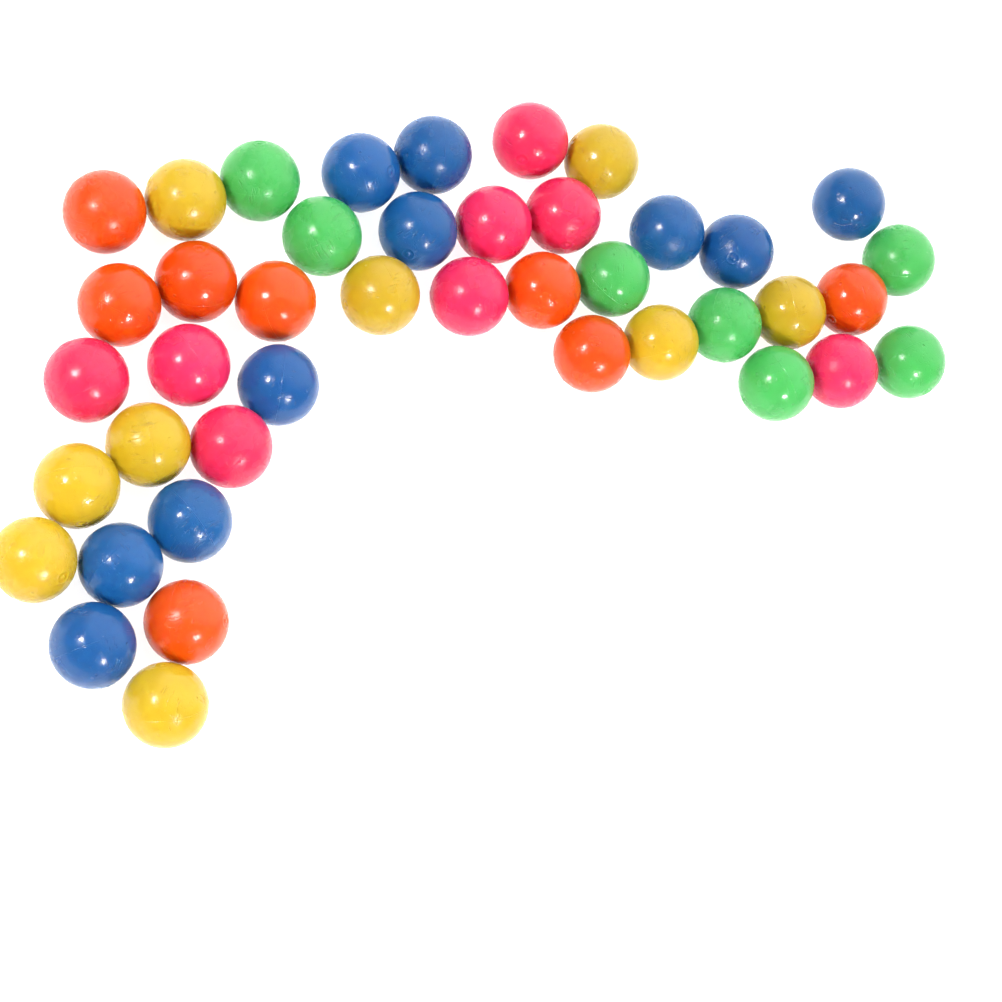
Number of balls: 42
